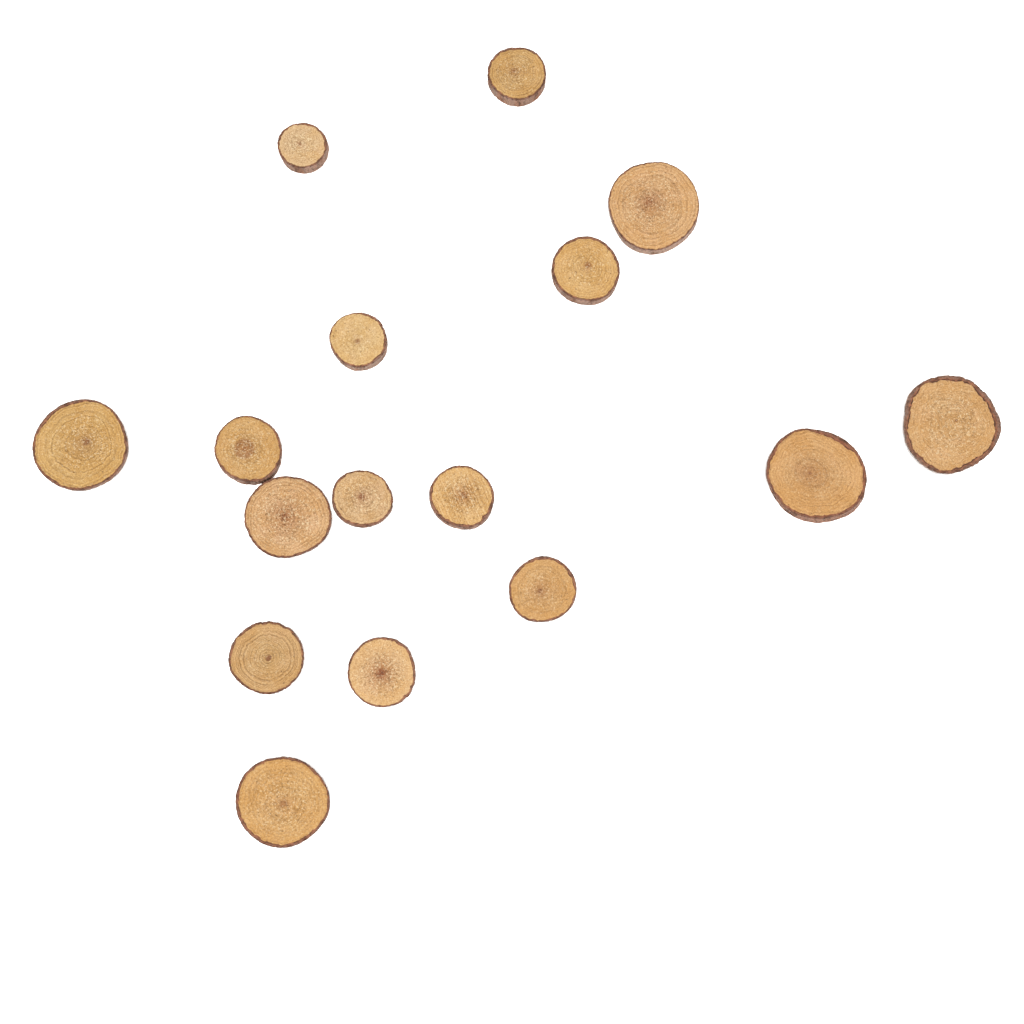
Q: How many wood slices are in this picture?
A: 16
